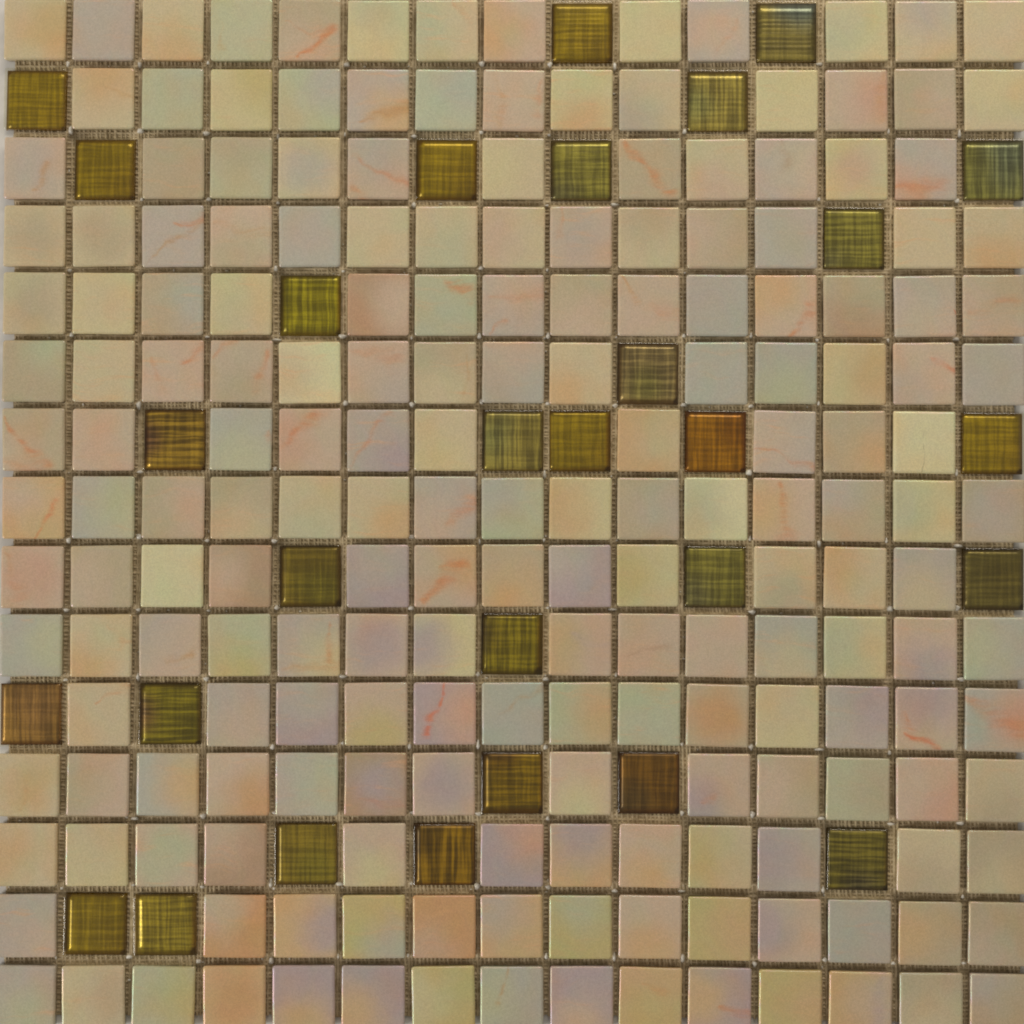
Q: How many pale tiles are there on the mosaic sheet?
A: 196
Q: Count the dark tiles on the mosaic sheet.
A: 29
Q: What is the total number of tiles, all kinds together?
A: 225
